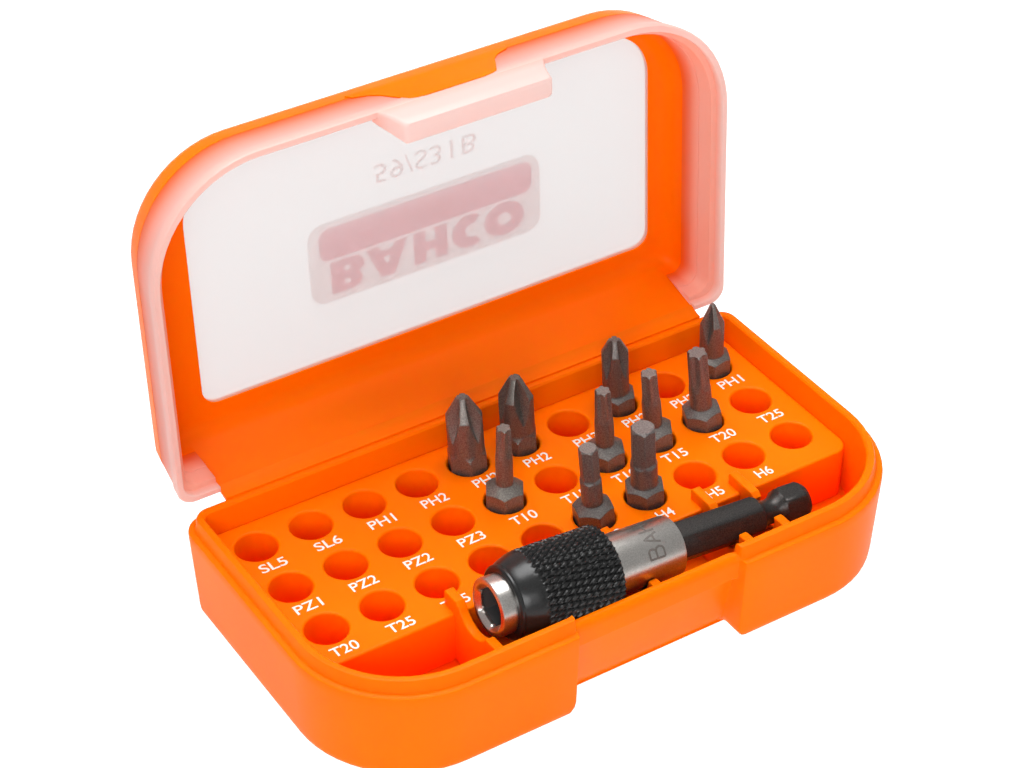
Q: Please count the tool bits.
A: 10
